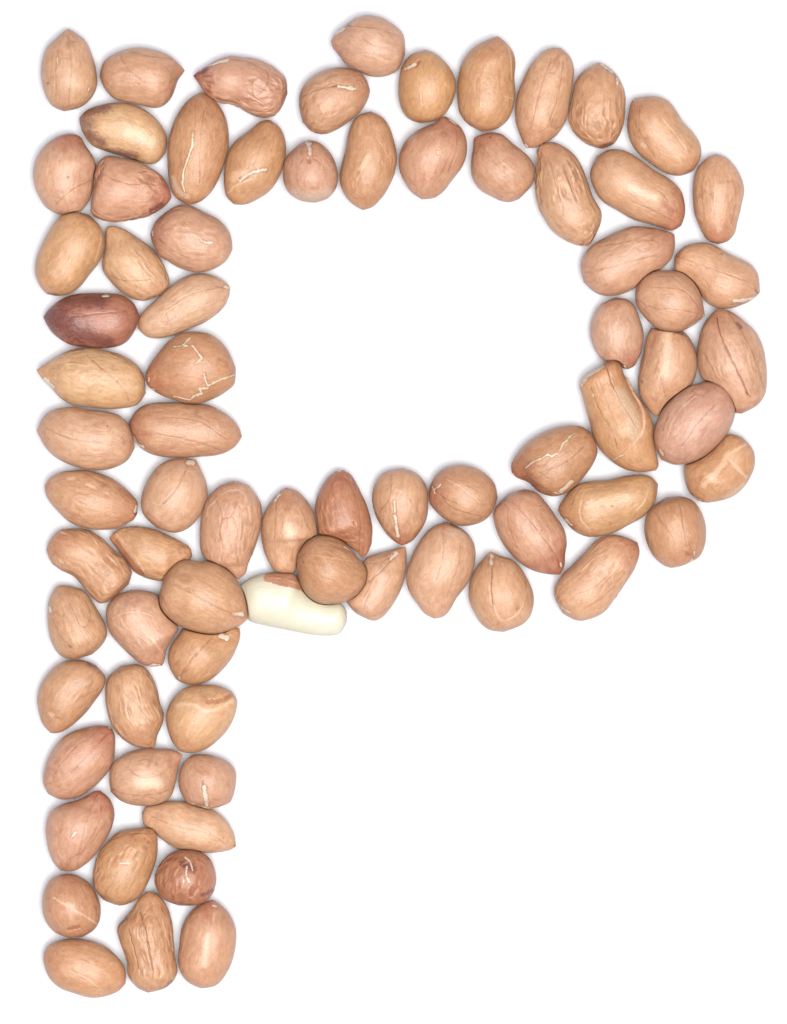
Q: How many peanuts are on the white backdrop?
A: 77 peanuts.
